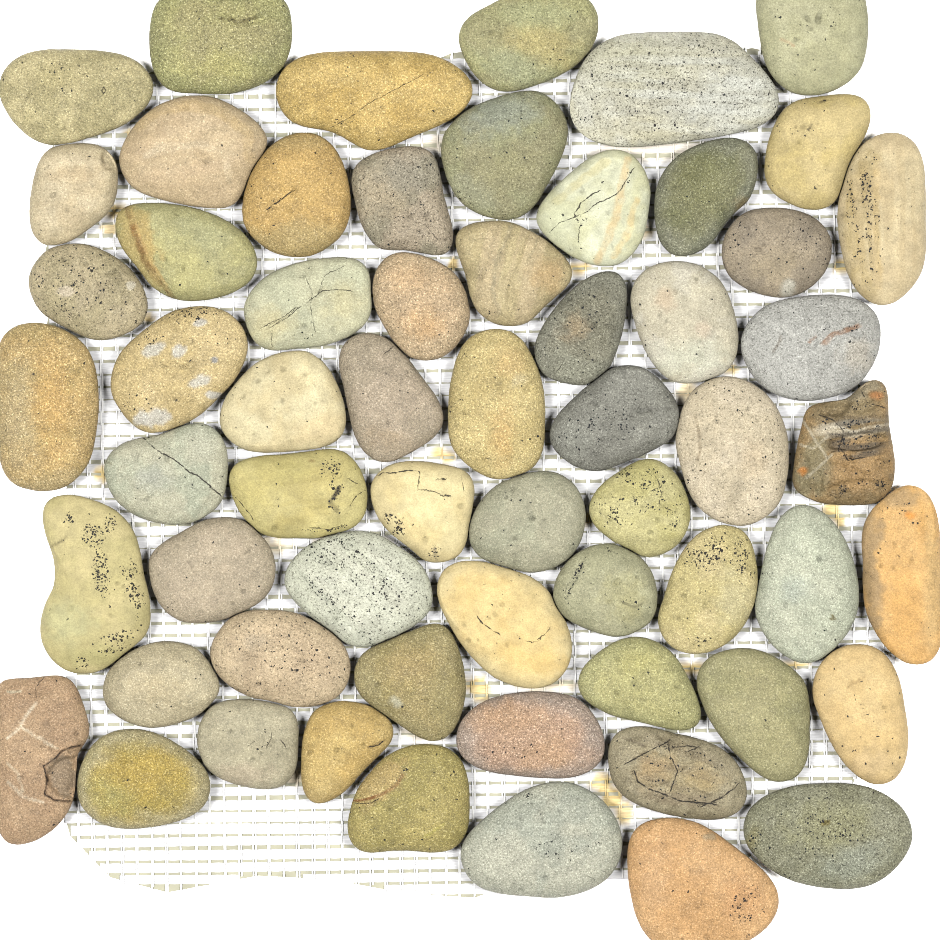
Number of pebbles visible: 61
